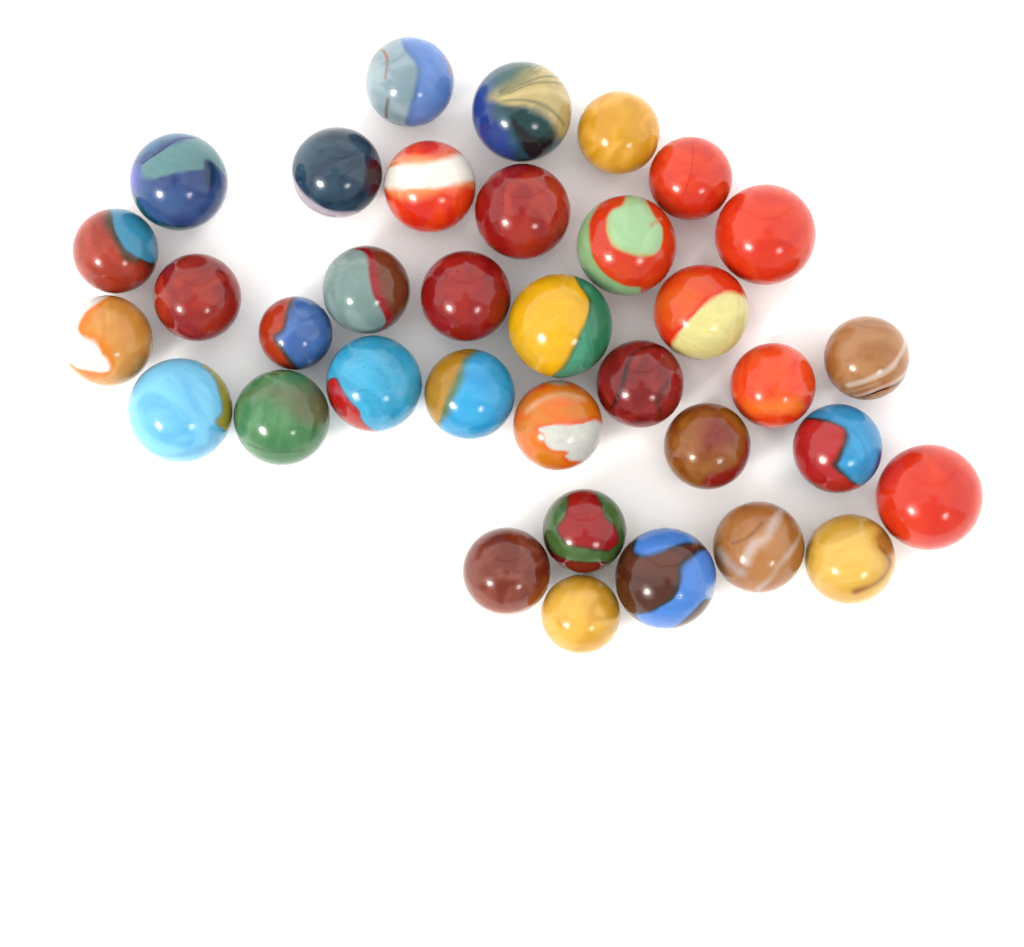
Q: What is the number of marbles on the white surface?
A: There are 35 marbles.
